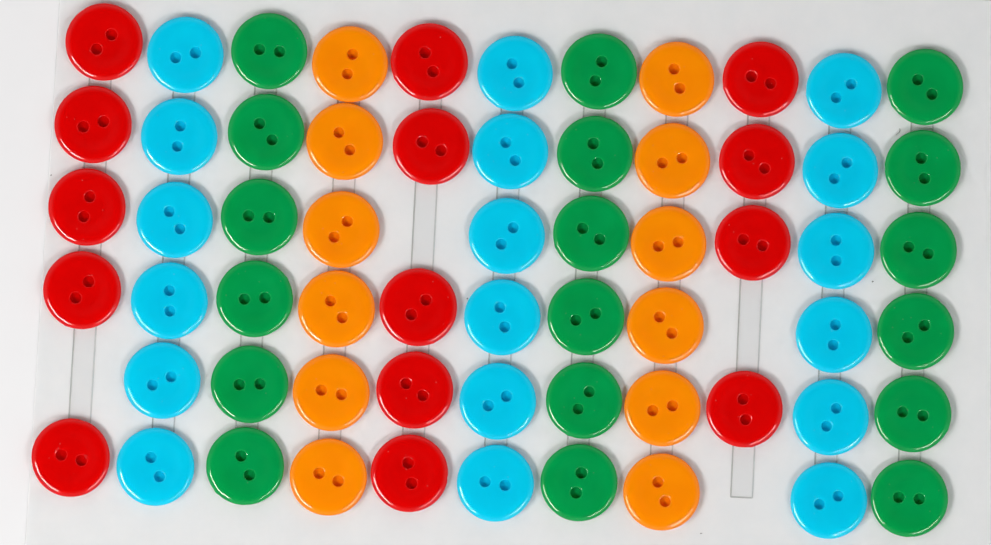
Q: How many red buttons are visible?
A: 14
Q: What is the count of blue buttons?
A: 18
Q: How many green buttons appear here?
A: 18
